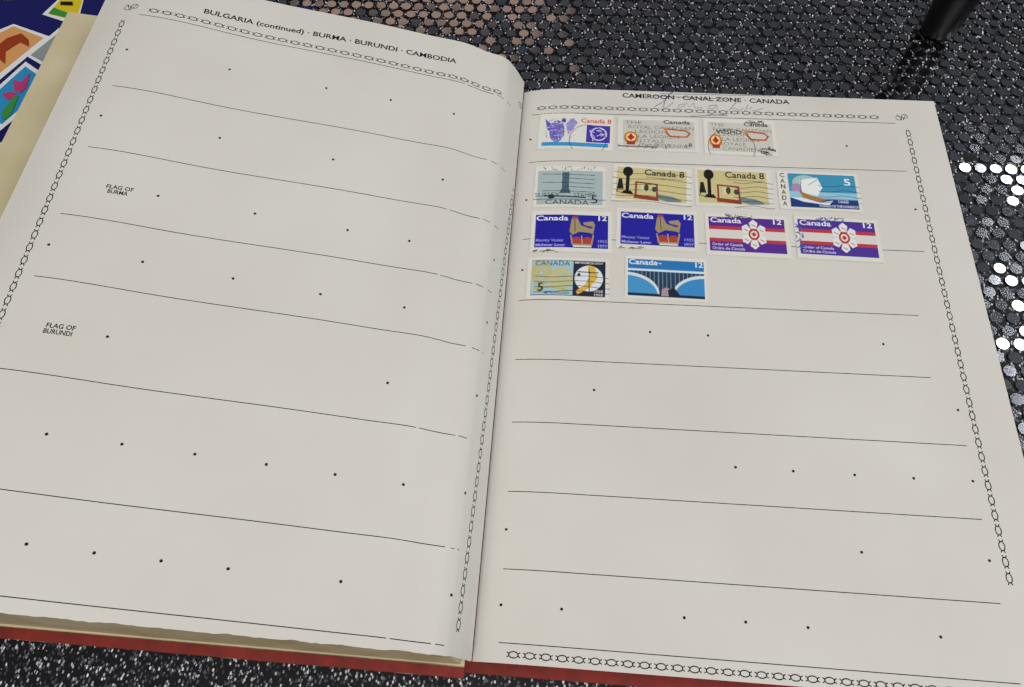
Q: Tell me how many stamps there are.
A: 13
